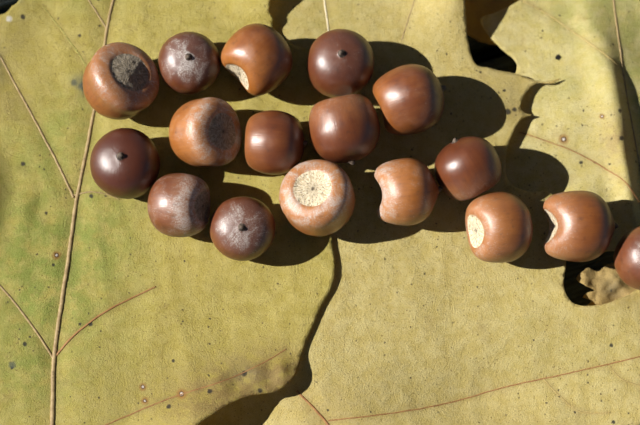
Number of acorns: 17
